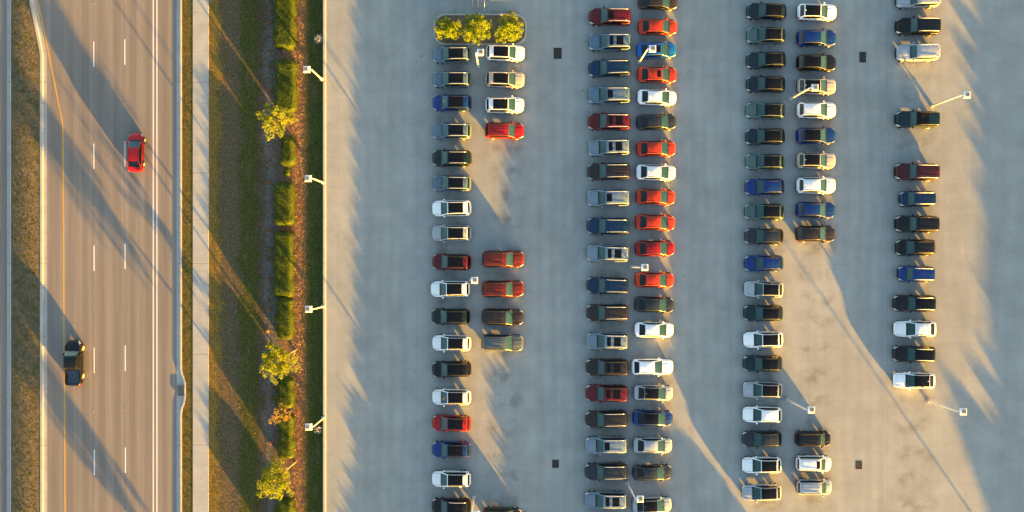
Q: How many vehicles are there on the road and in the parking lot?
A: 114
